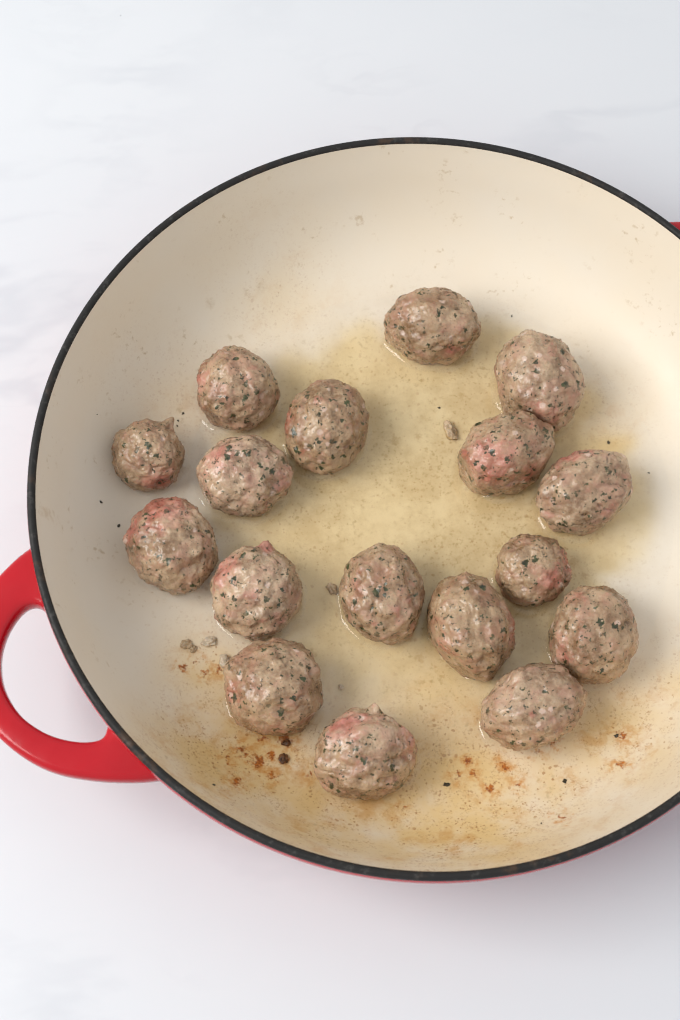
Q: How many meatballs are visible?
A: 17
